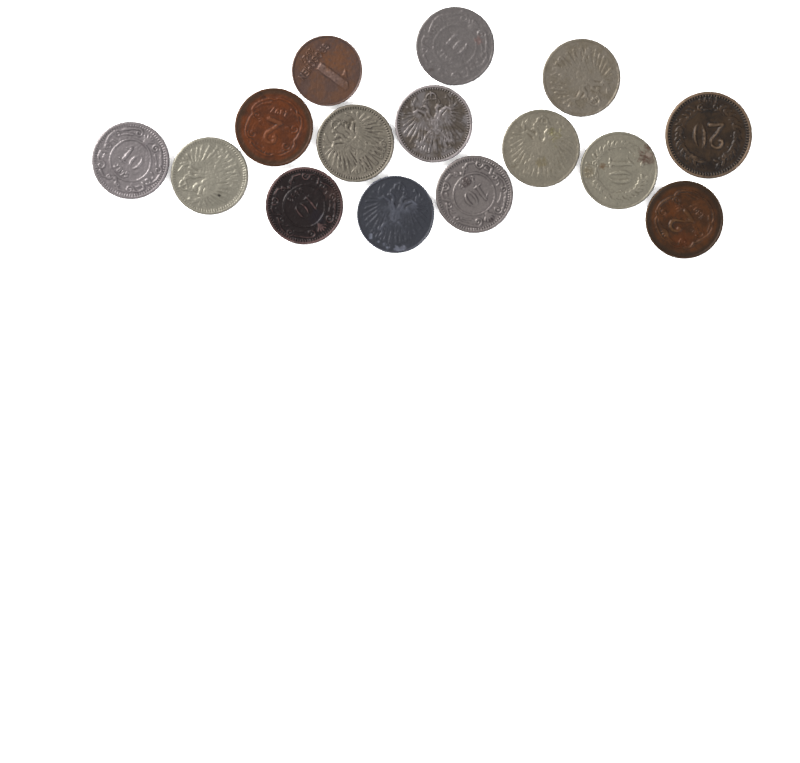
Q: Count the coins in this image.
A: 15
